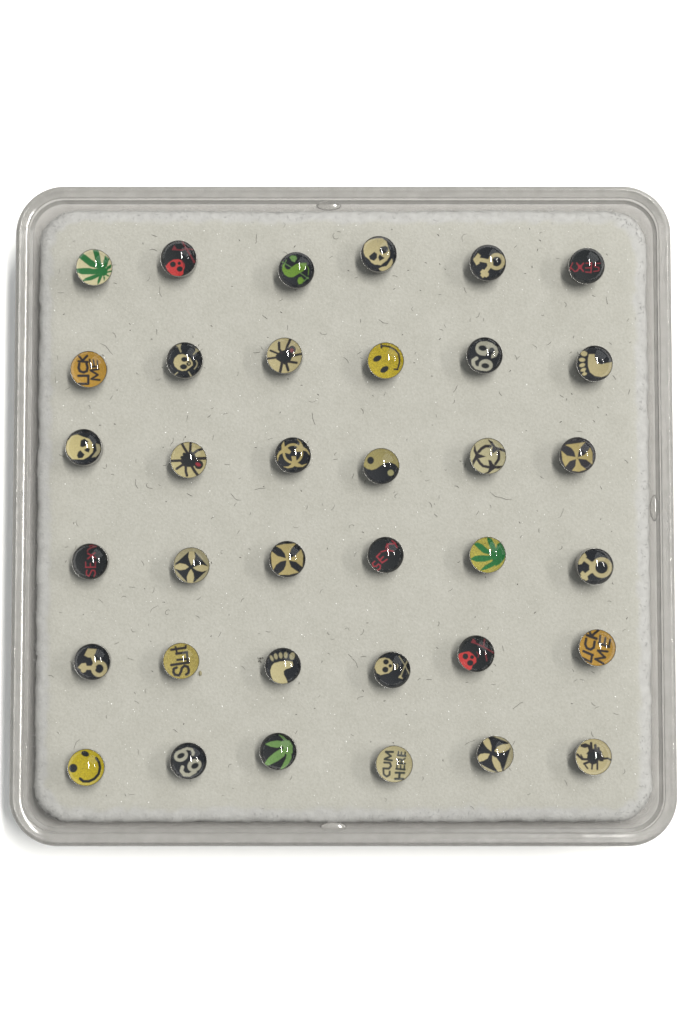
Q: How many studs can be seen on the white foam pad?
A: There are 36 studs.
